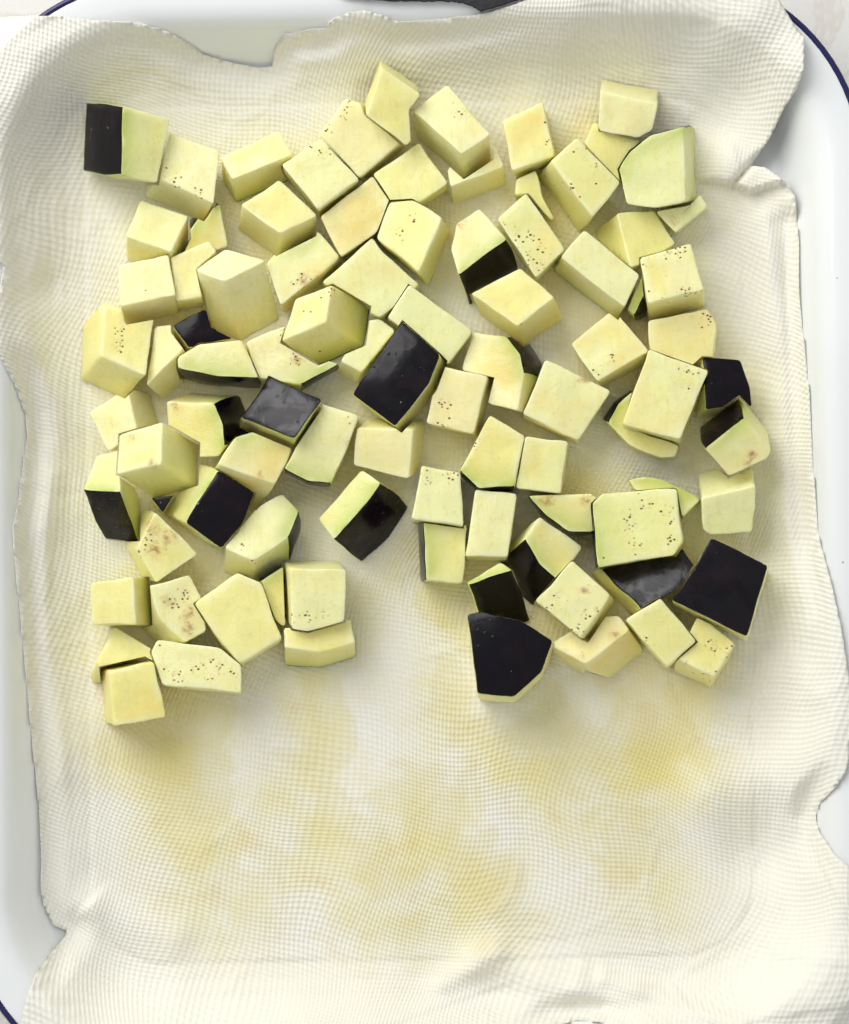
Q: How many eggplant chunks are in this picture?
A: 91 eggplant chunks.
